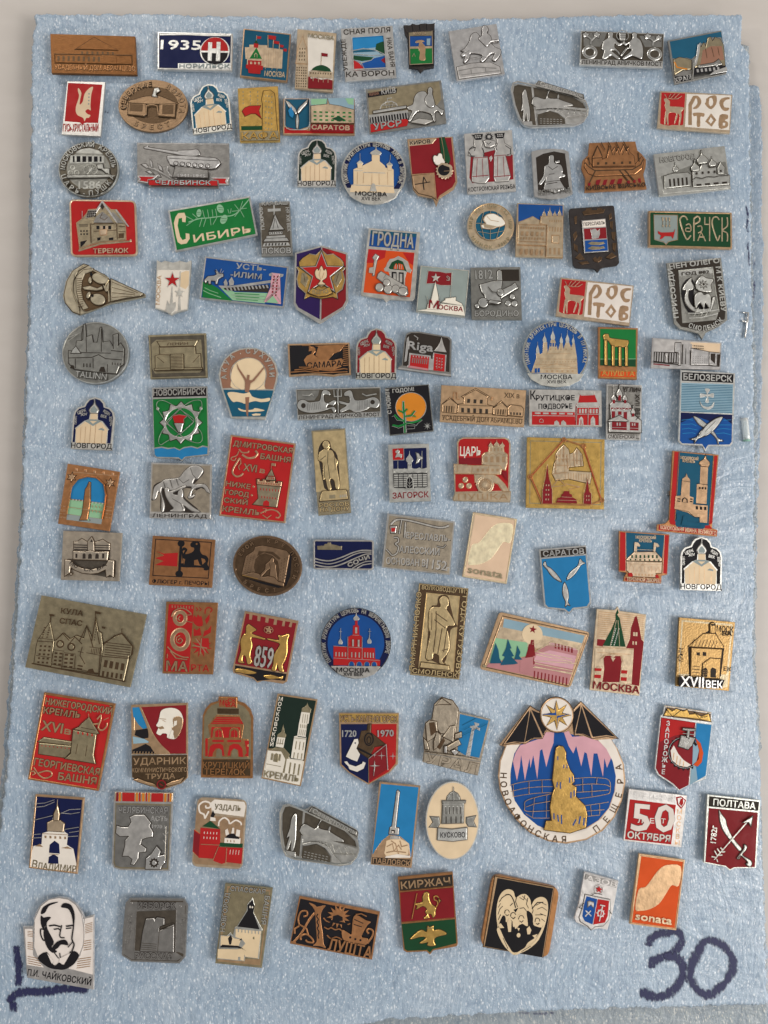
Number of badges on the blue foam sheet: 108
